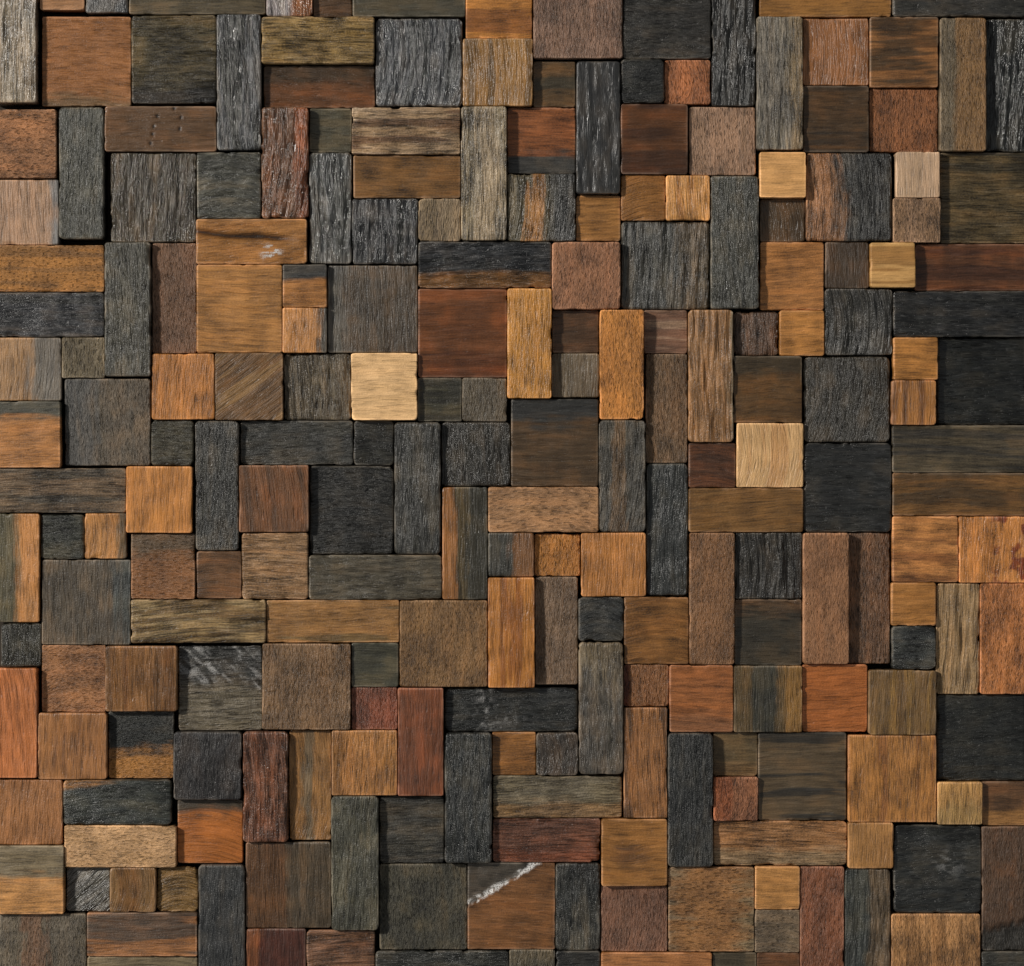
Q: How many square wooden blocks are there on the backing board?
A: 148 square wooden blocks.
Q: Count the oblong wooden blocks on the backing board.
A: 79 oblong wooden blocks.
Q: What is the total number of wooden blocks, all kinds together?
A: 227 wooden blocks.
